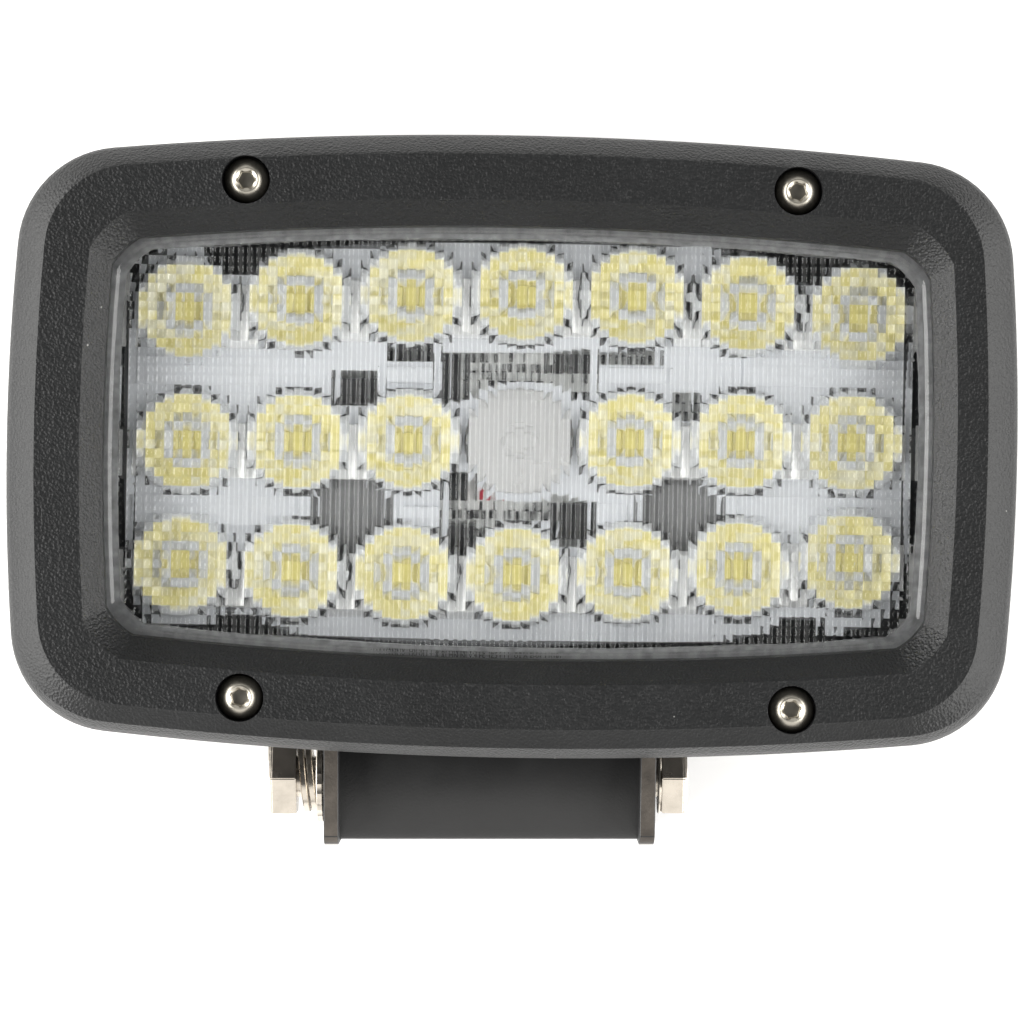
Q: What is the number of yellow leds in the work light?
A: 20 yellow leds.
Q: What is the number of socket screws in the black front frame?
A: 4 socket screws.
